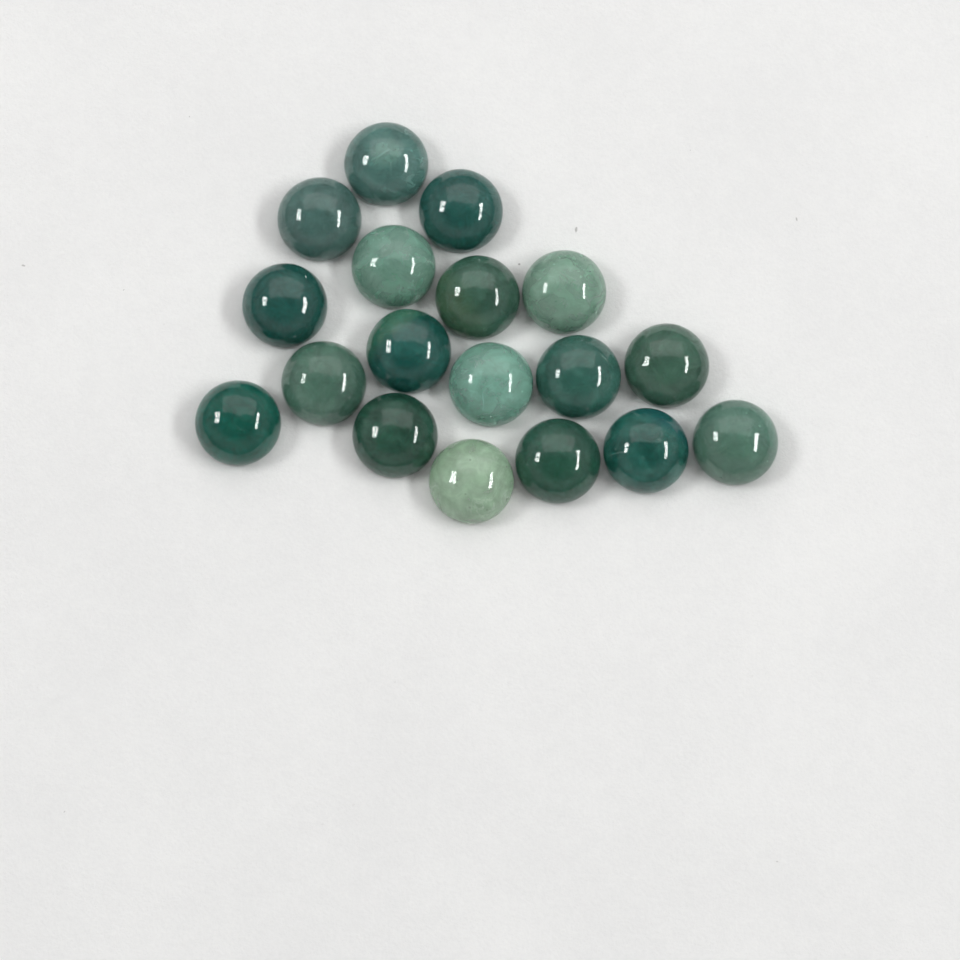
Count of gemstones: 18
